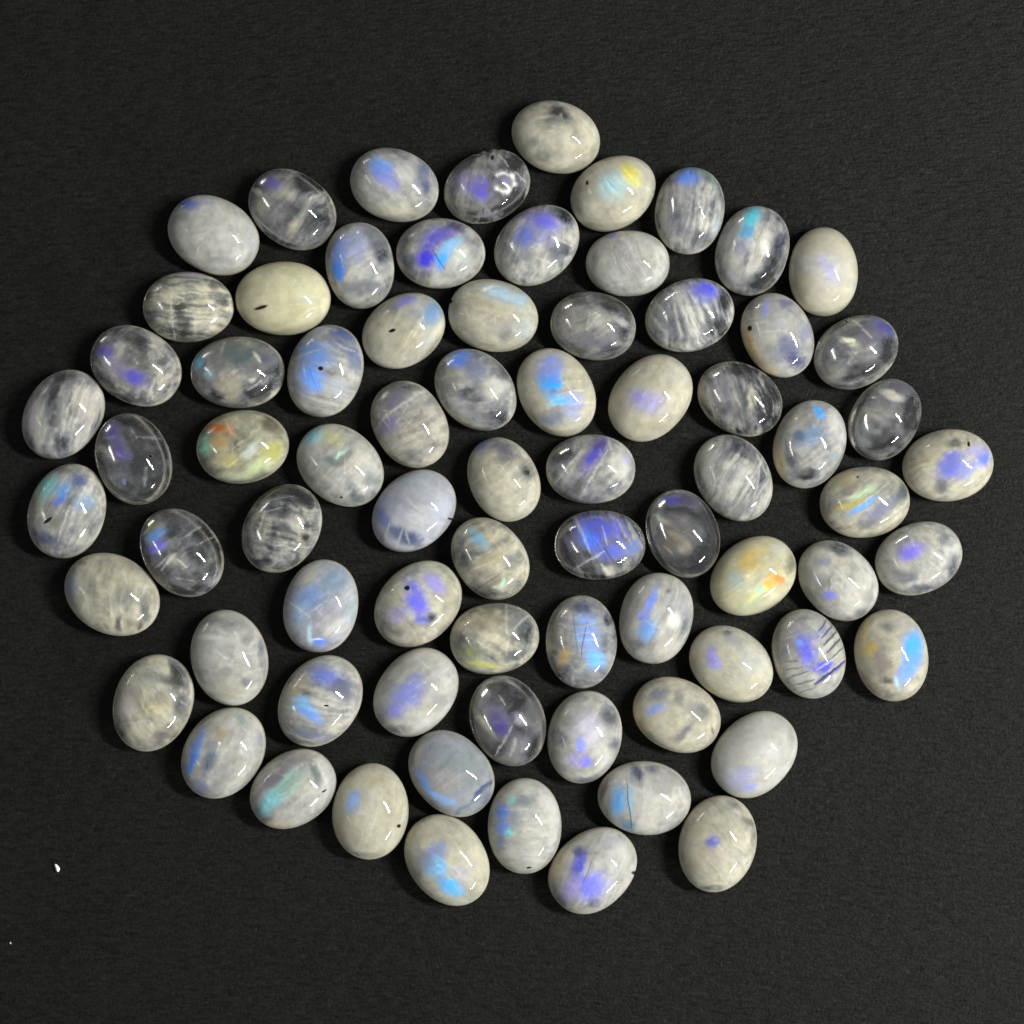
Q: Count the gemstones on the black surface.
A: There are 76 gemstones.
